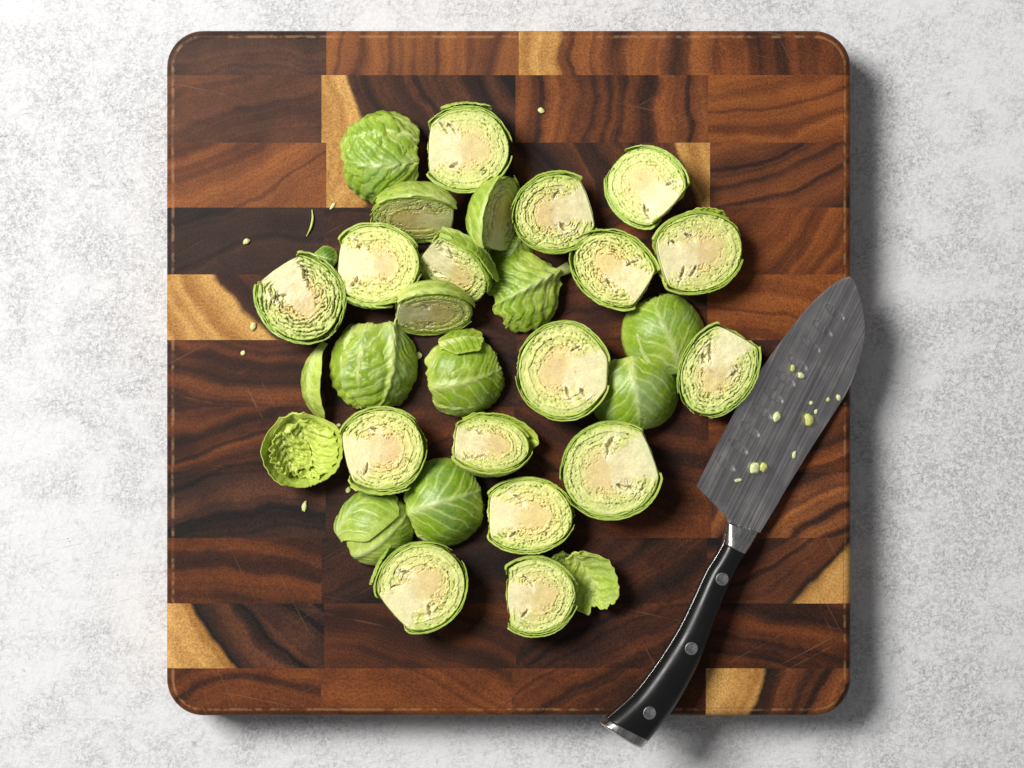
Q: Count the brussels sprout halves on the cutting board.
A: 26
